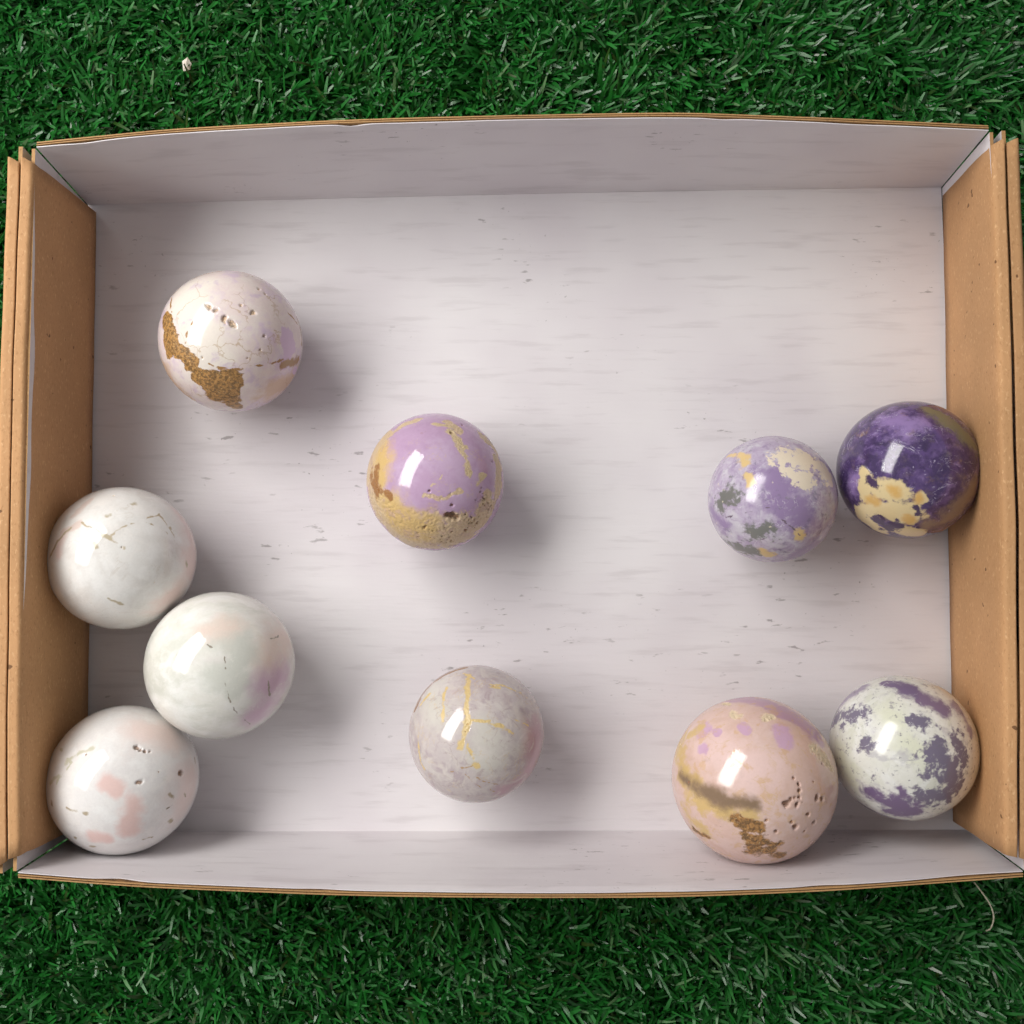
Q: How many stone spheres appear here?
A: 10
